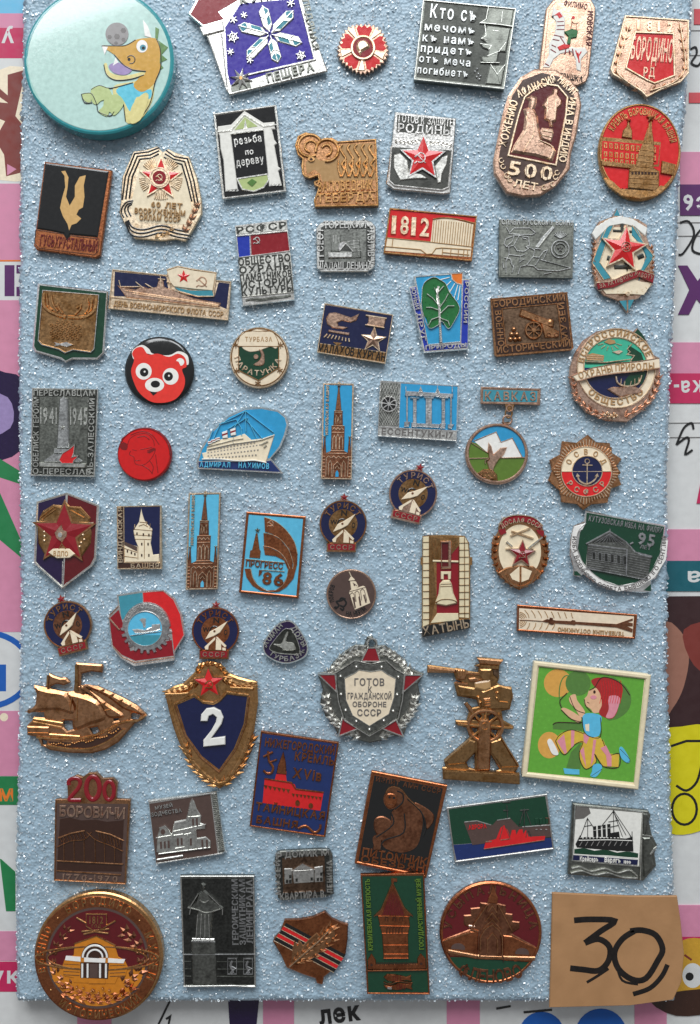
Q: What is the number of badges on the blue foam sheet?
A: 65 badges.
